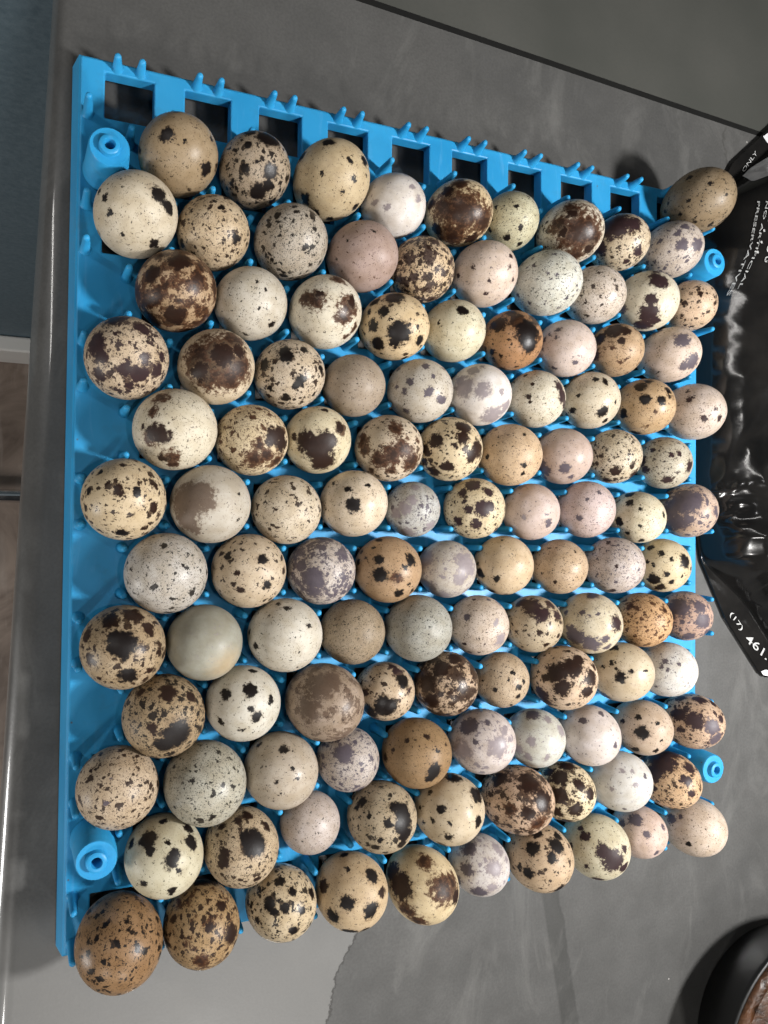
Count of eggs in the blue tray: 115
